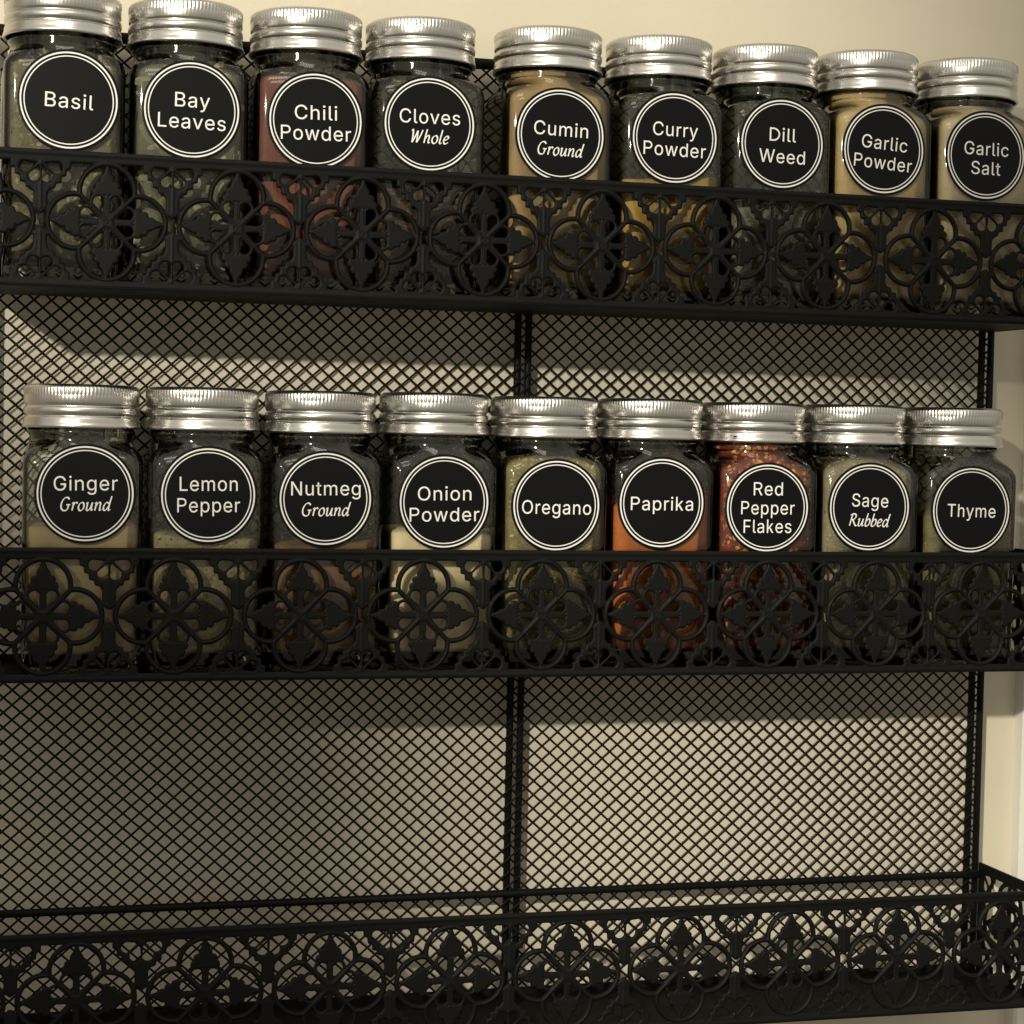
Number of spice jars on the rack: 18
